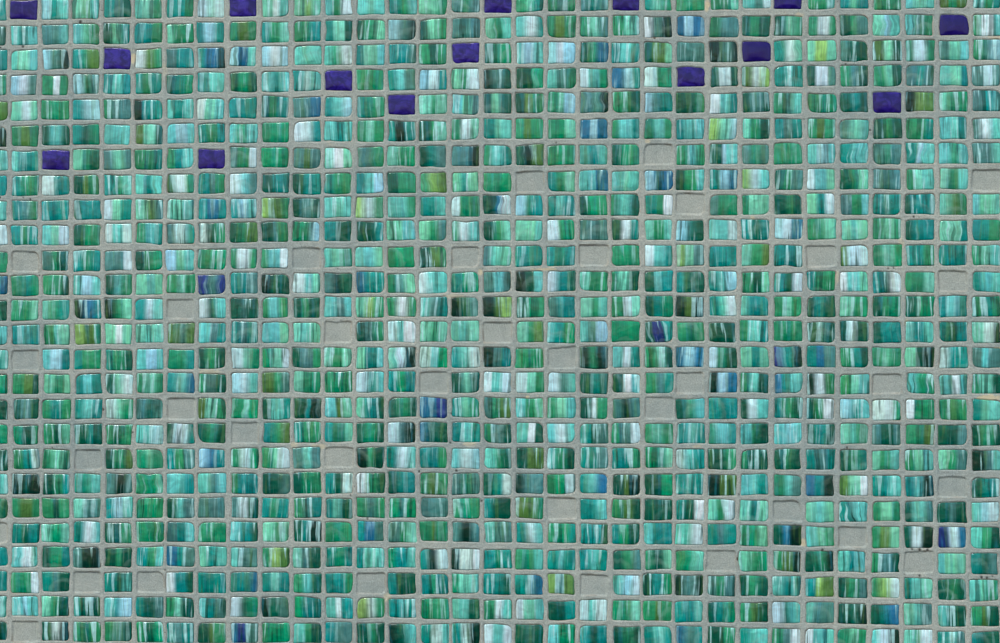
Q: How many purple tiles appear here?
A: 15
